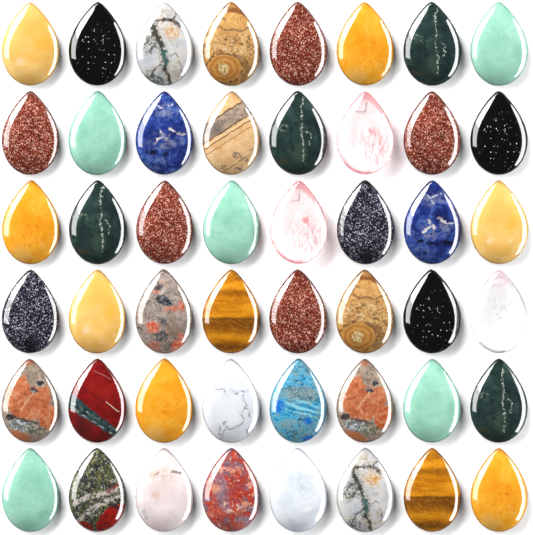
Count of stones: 48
